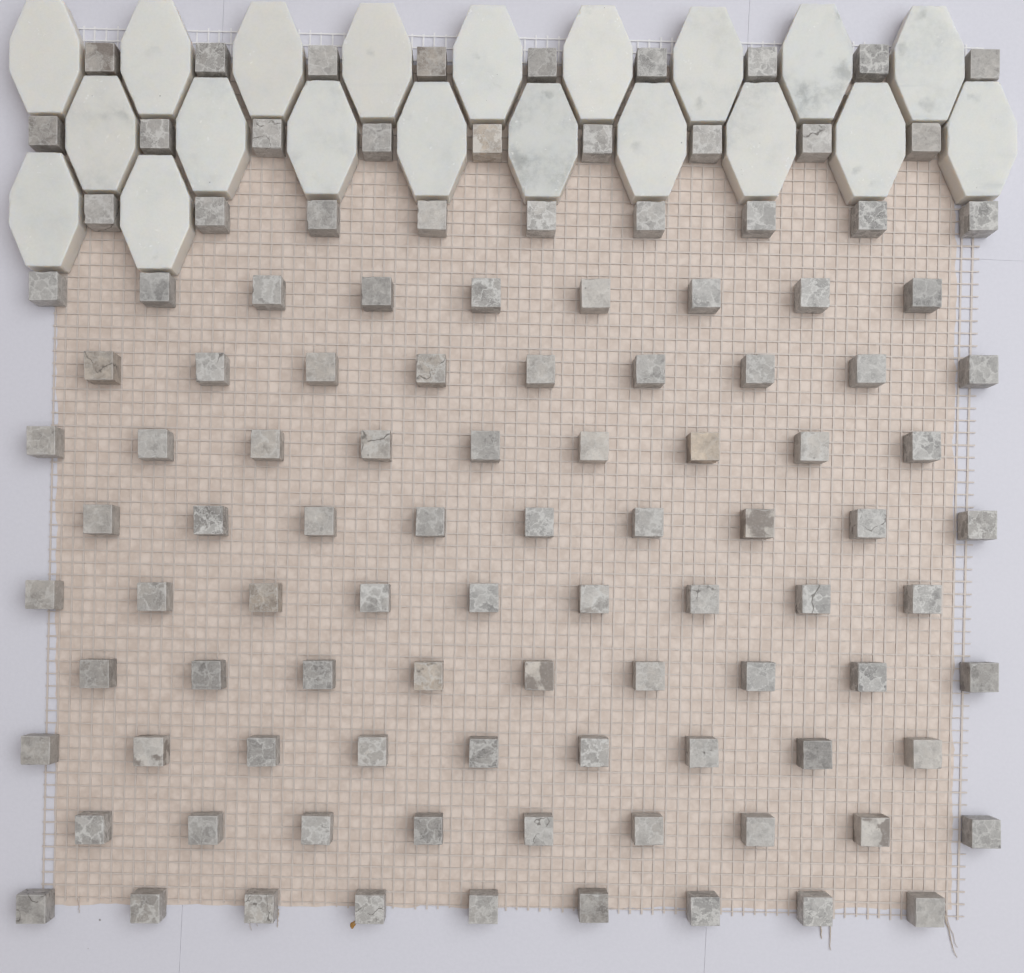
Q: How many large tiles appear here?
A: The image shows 20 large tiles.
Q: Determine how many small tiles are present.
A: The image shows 108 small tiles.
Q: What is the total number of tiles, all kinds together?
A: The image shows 128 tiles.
